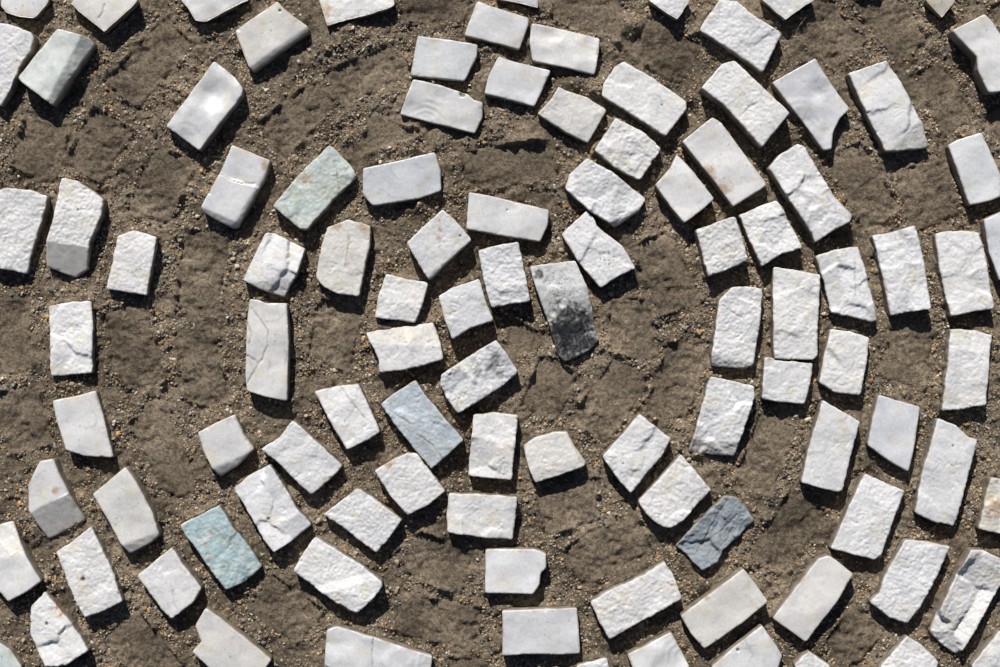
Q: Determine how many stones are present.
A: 104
